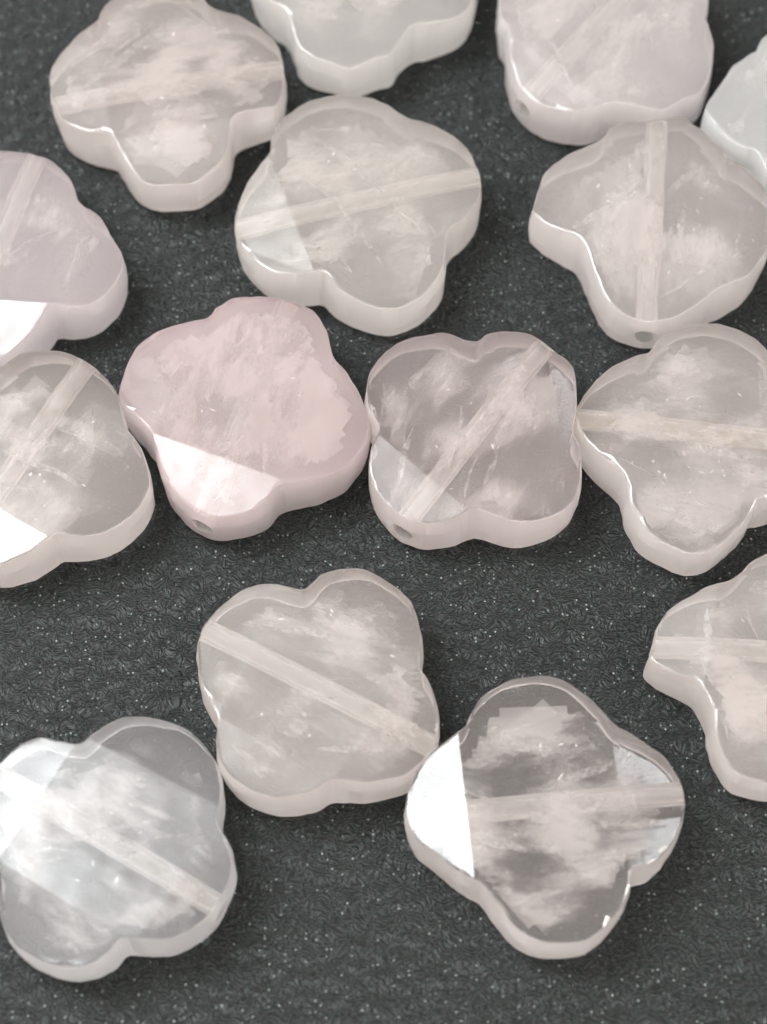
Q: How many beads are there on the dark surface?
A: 15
